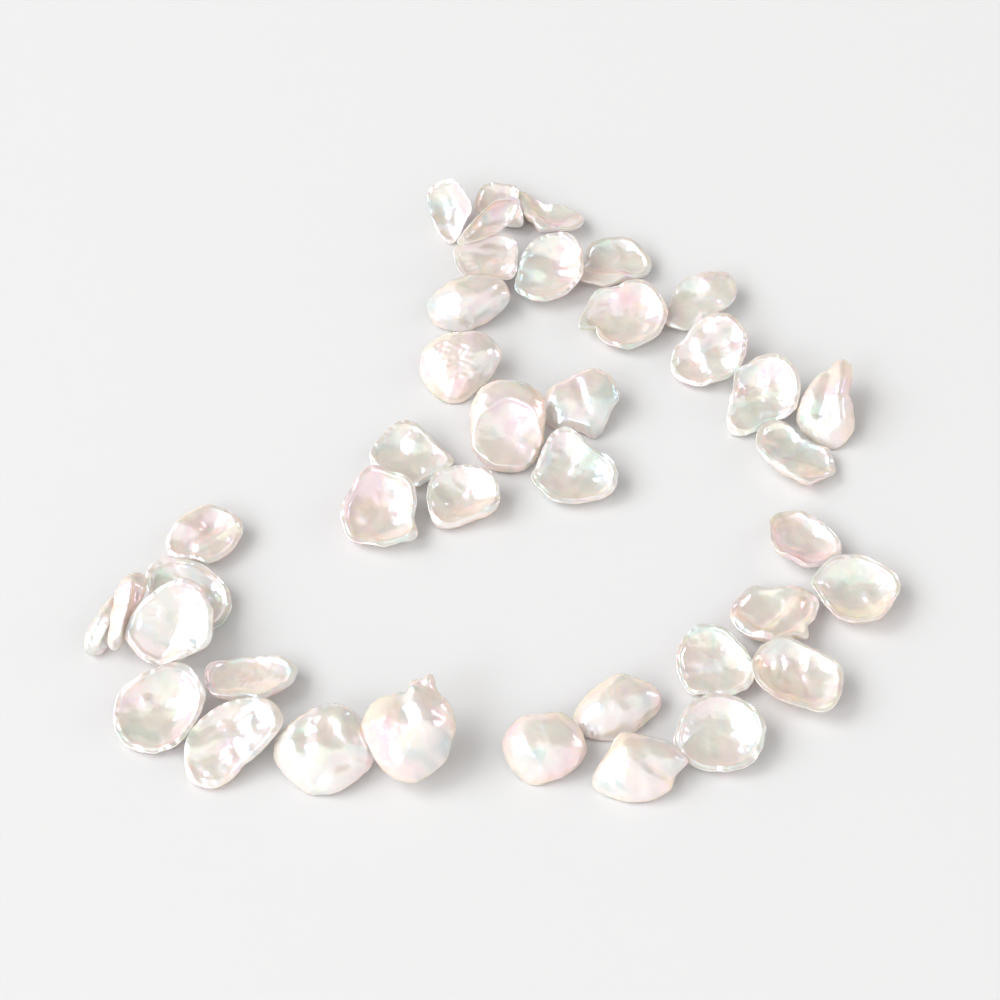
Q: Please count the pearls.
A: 40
